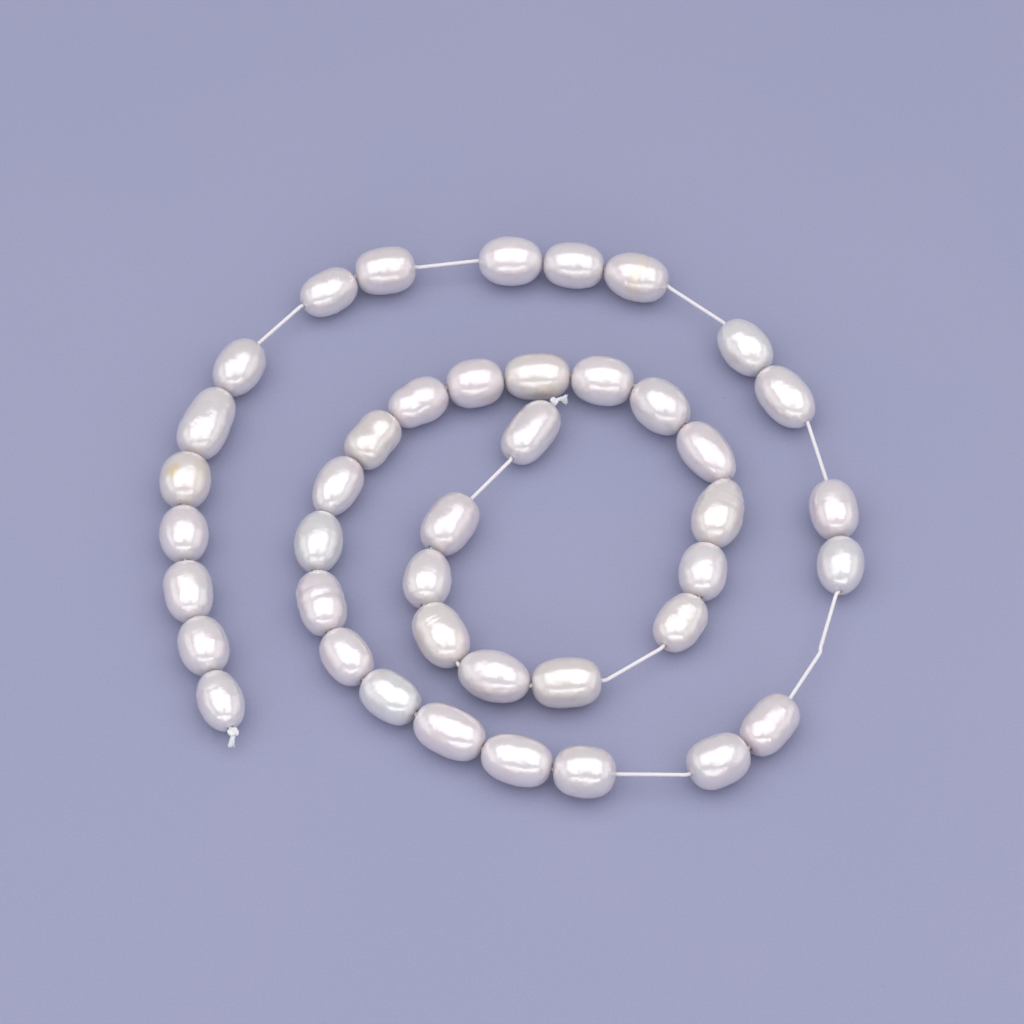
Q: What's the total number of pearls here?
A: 42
